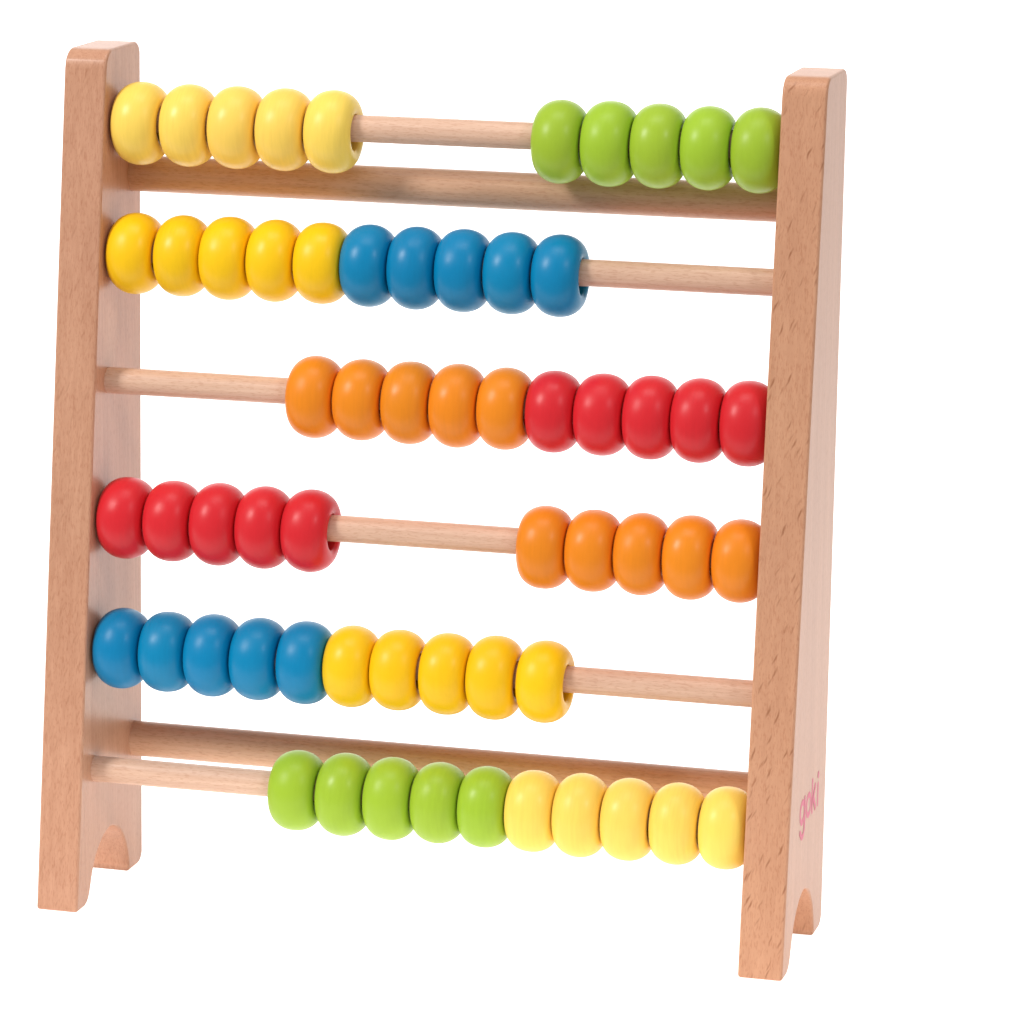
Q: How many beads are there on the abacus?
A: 60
